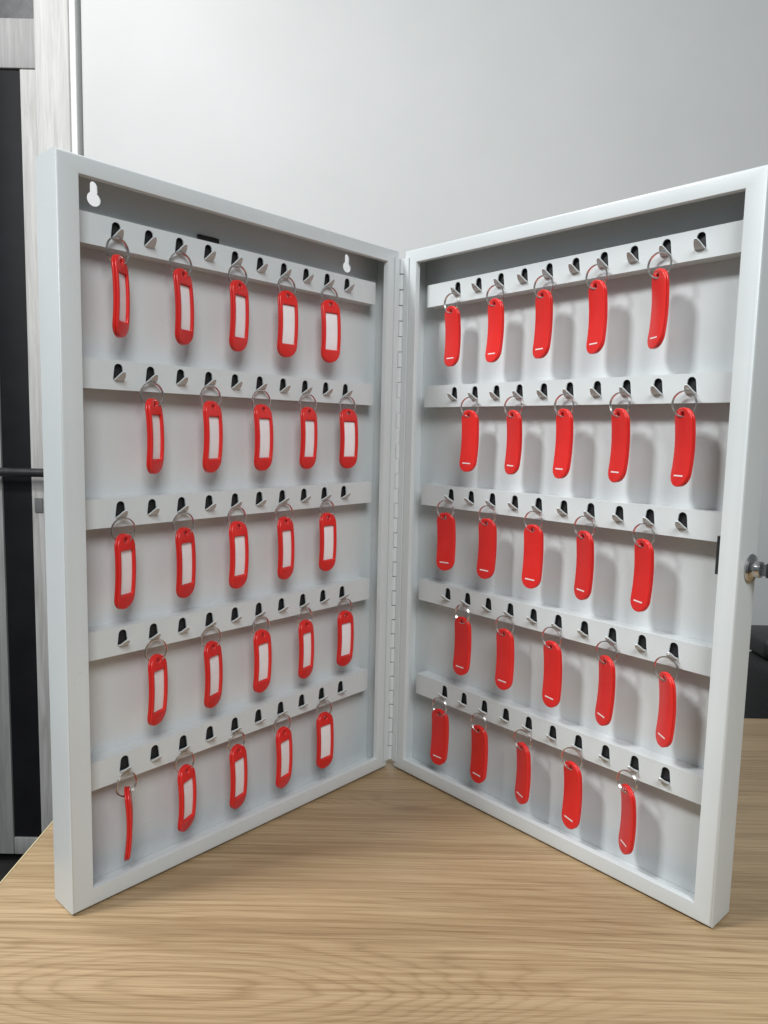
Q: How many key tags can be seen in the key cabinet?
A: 50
